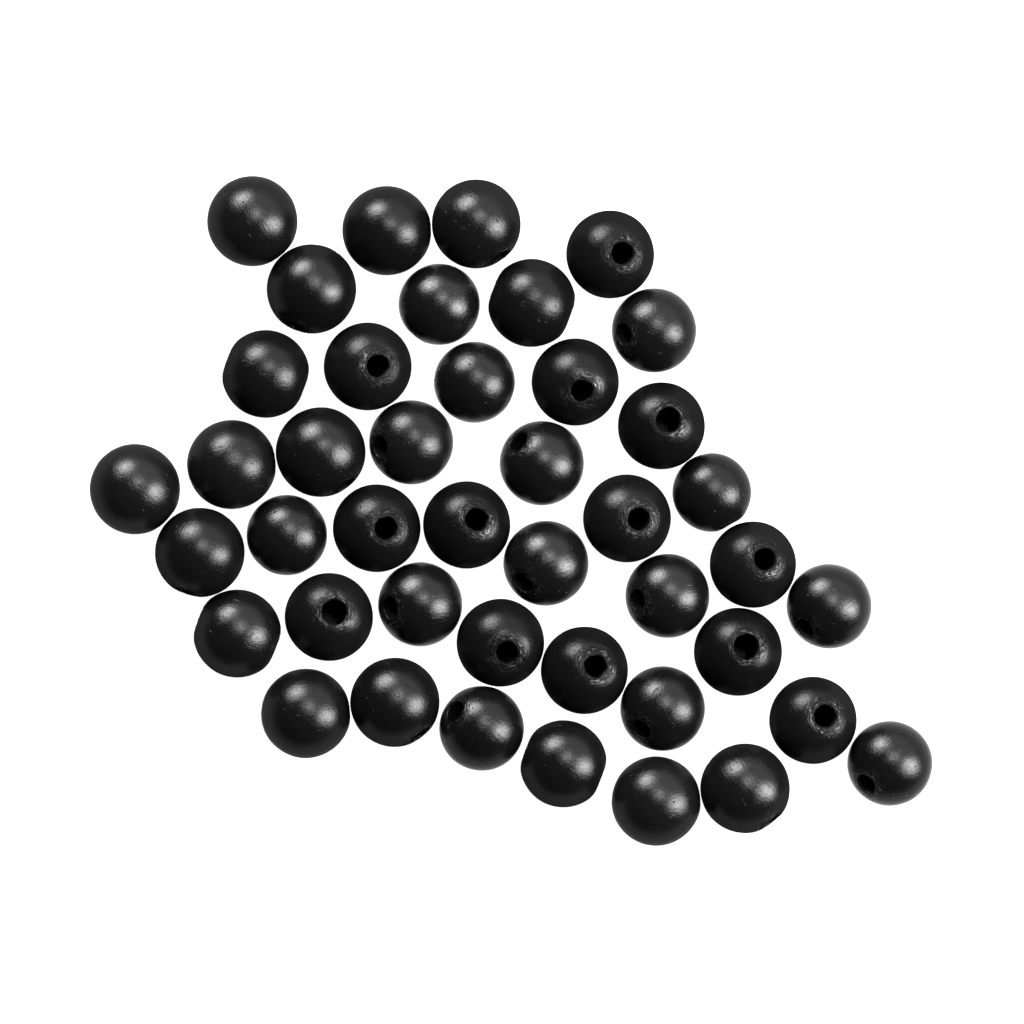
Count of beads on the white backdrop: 43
